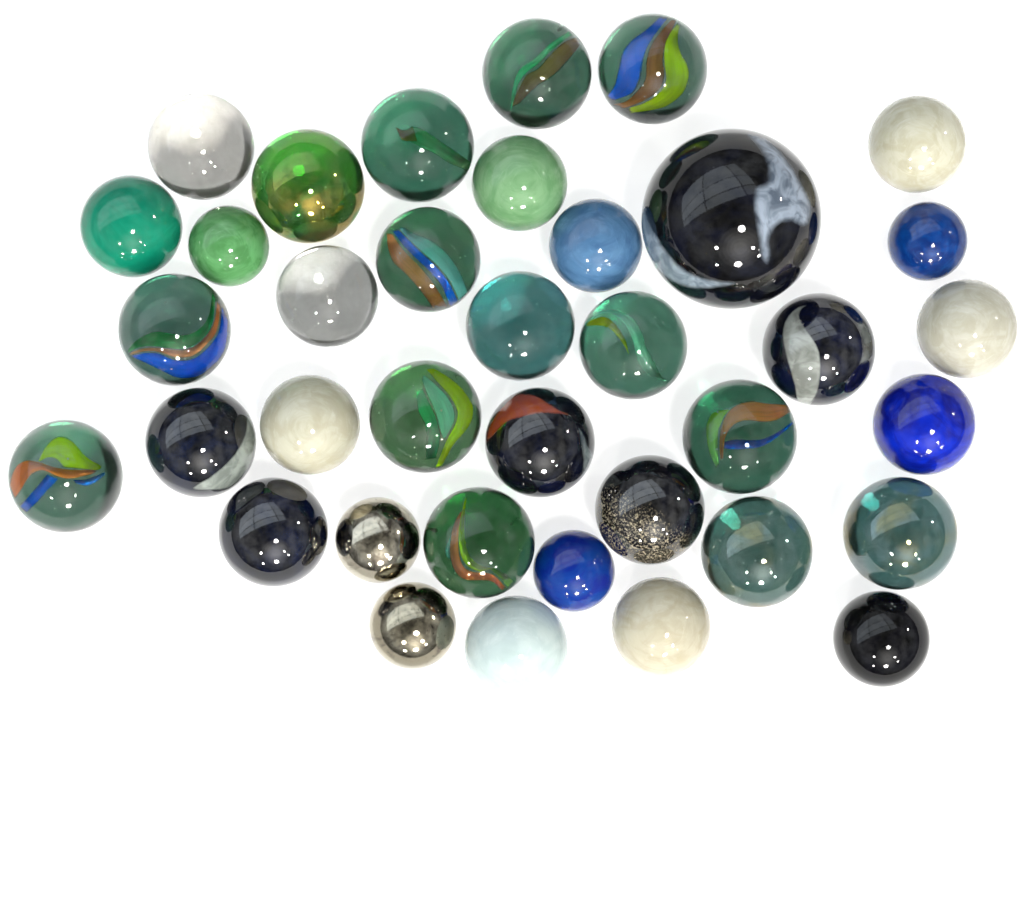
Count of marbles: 37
